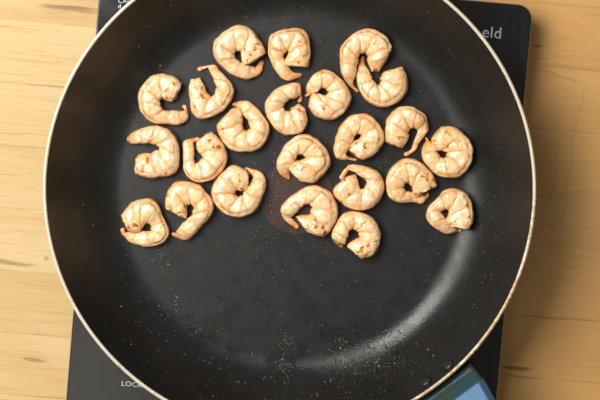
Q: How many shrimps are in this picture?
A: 23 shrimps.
